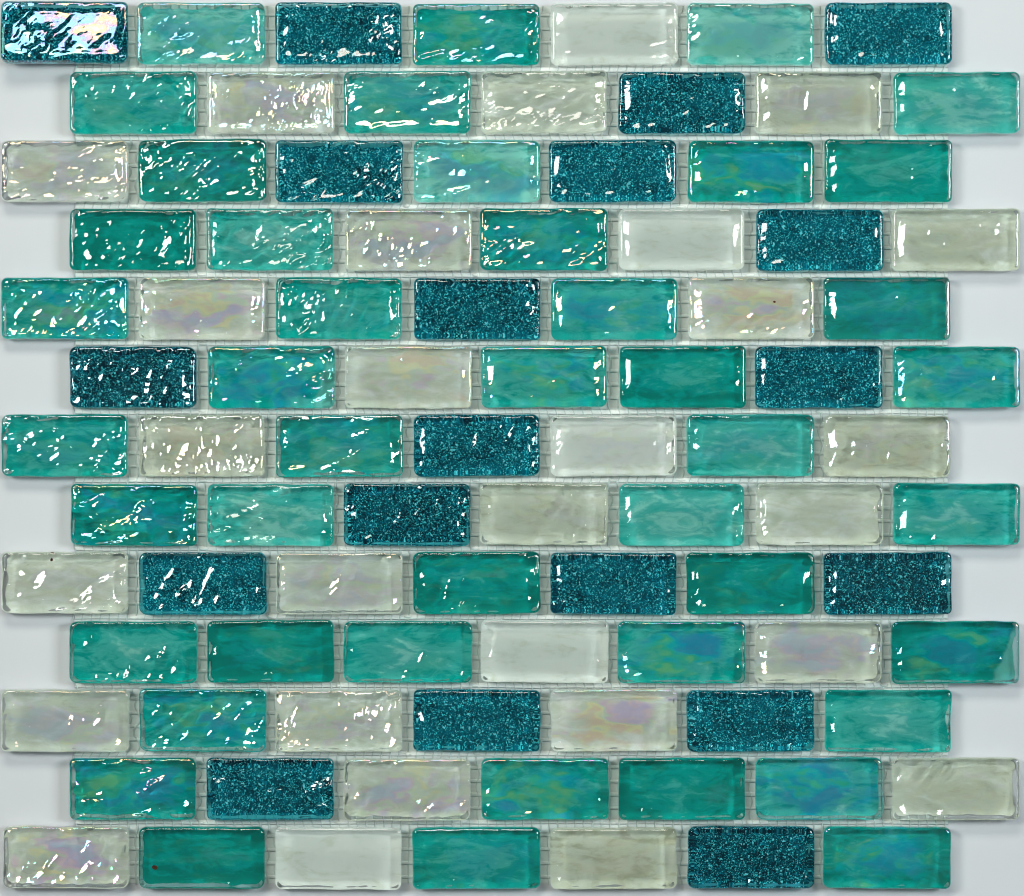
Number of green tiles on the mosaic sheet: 44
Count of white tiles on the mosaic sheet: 28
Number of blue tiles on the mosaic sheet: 19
